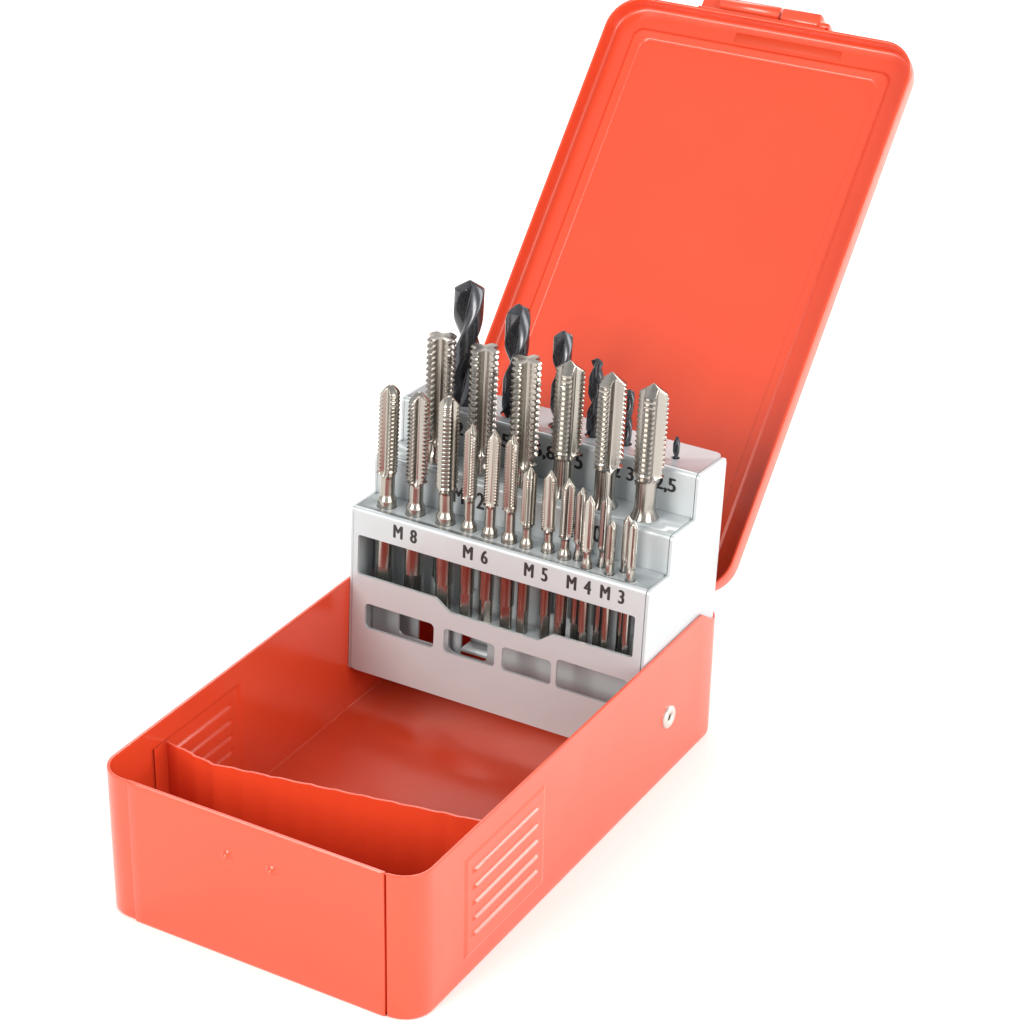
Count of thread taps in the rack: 21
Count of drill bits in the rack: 6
